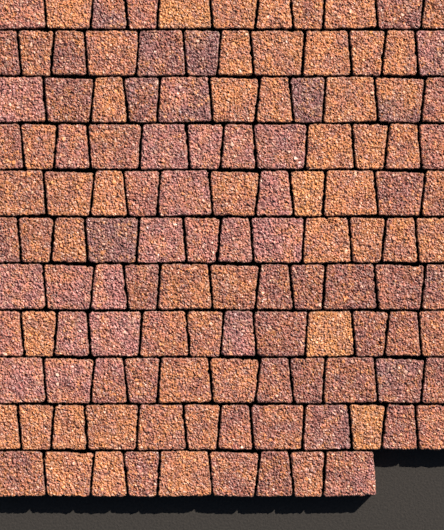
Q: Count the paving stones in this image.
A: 124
